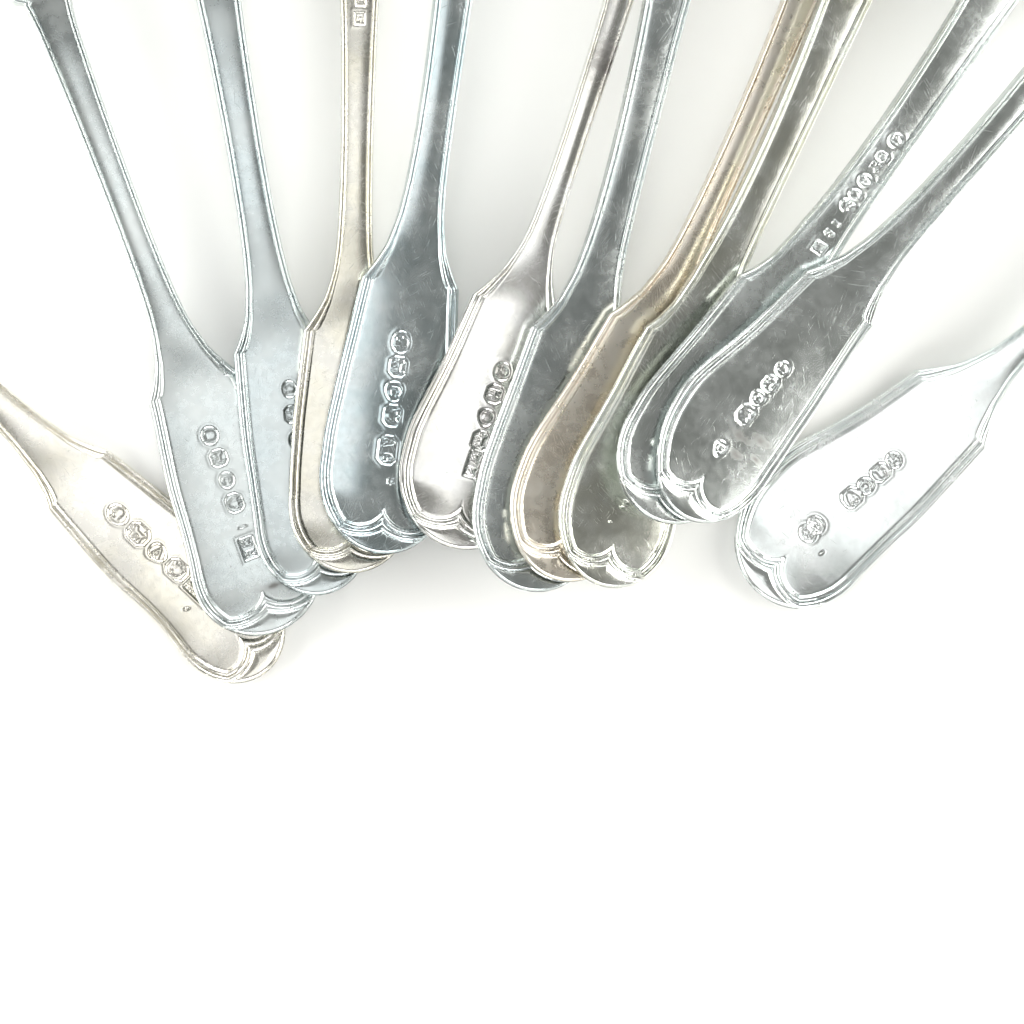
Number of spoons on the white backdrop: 12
